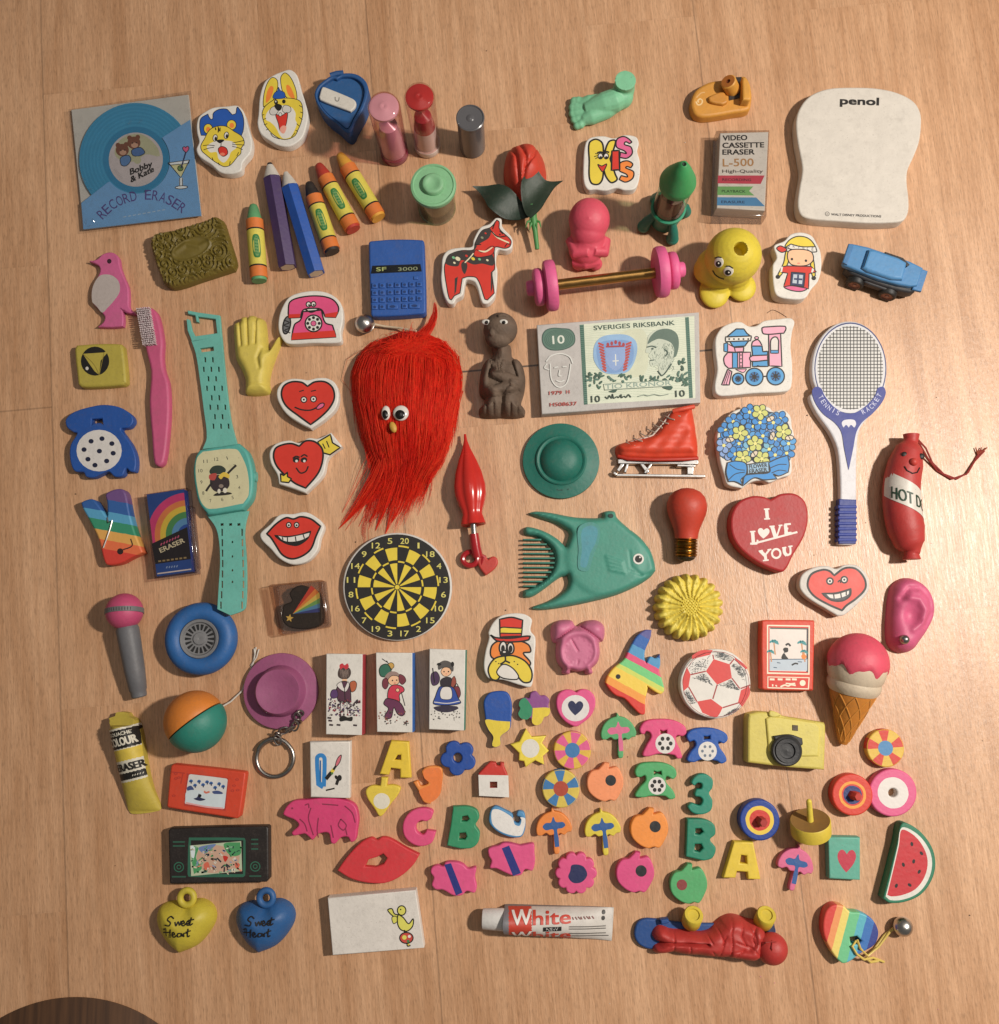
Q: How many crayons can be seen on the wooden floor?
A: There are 4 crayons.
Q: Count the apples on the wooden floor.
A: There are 4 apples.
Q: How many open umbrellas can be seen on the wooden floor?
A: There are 4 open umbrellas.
